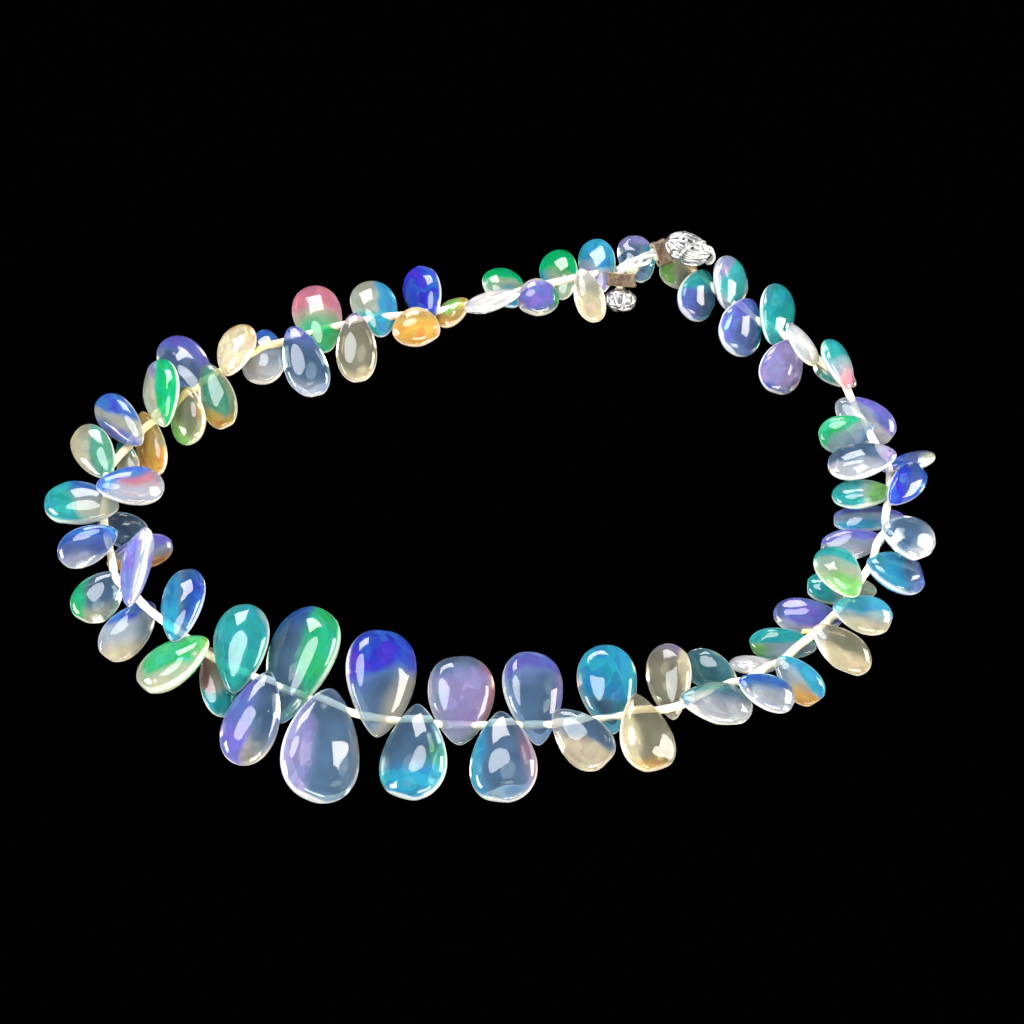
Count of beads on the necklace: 78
